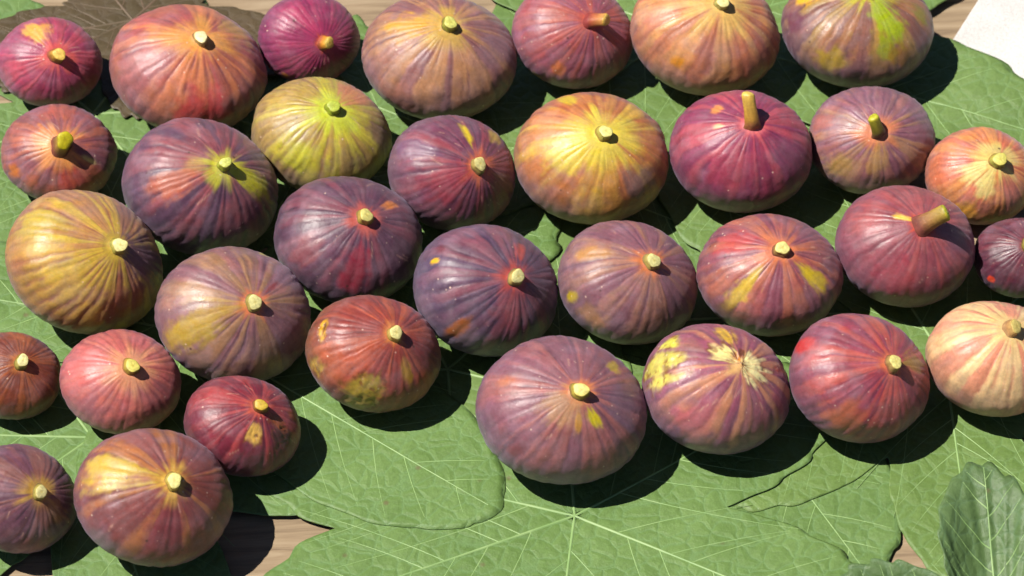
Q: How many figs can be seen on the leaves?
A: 33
